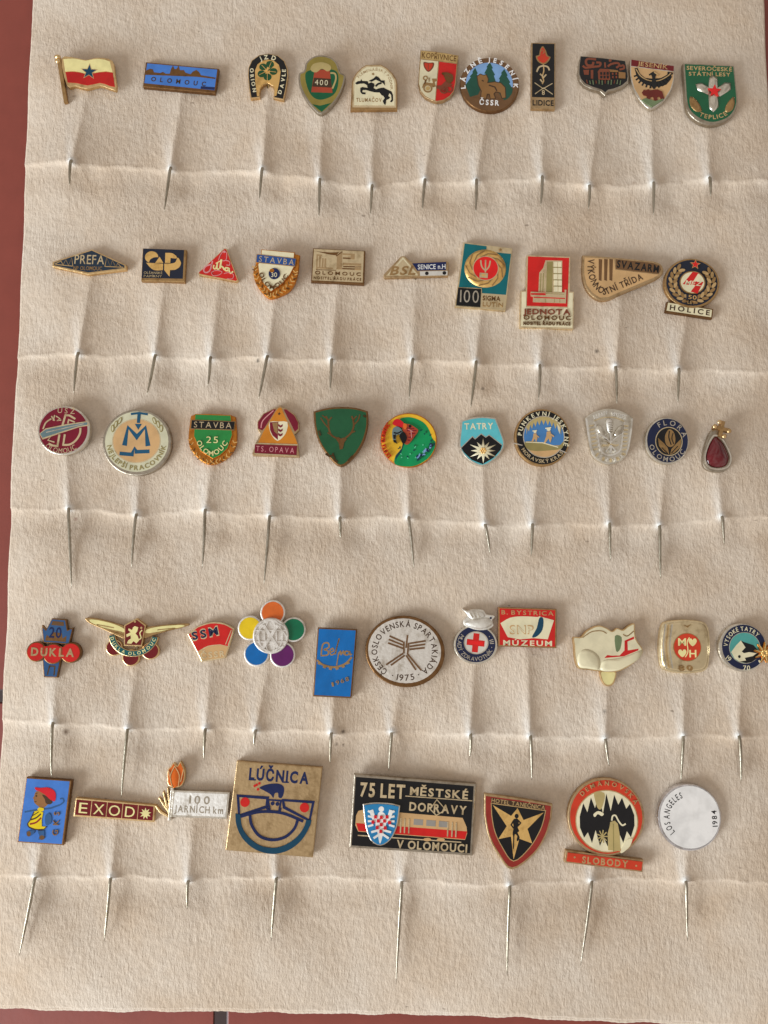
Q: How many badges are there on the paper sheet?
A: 51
